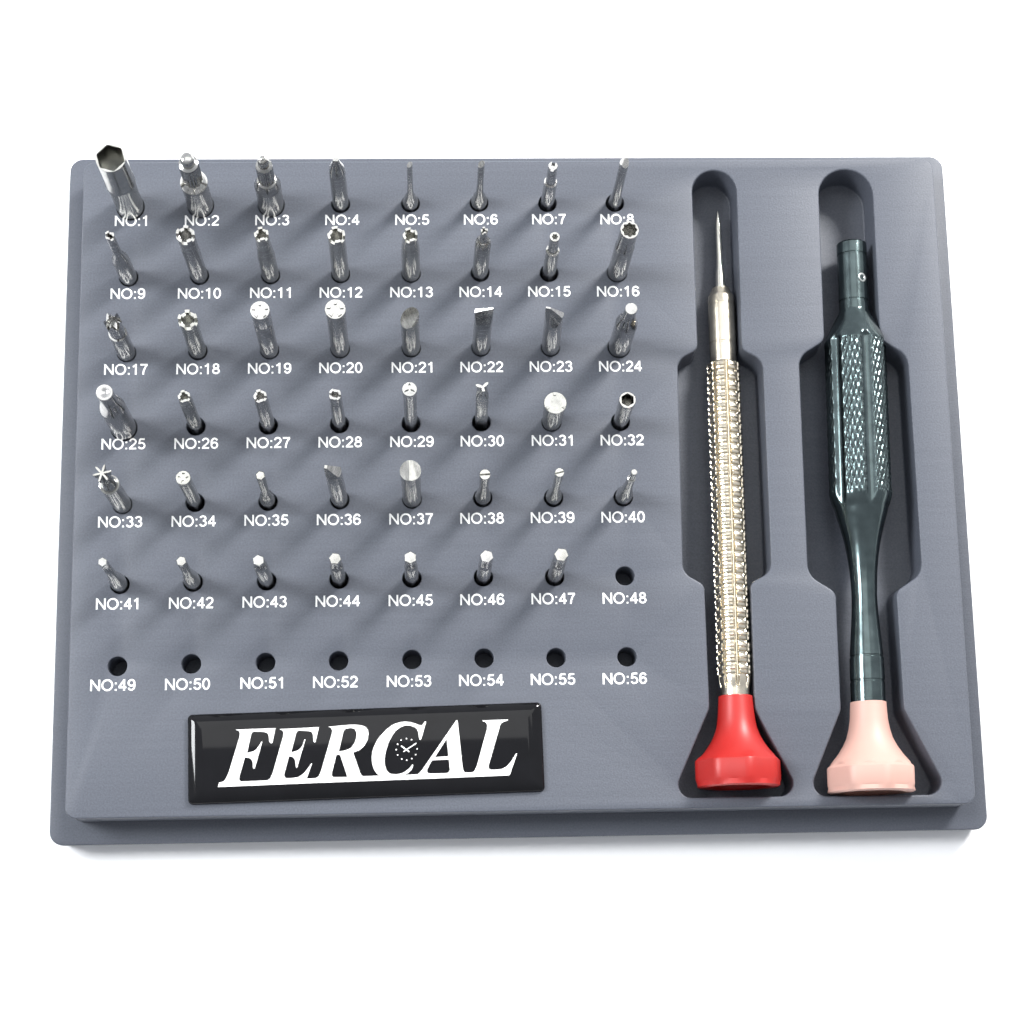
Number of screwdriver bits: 47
